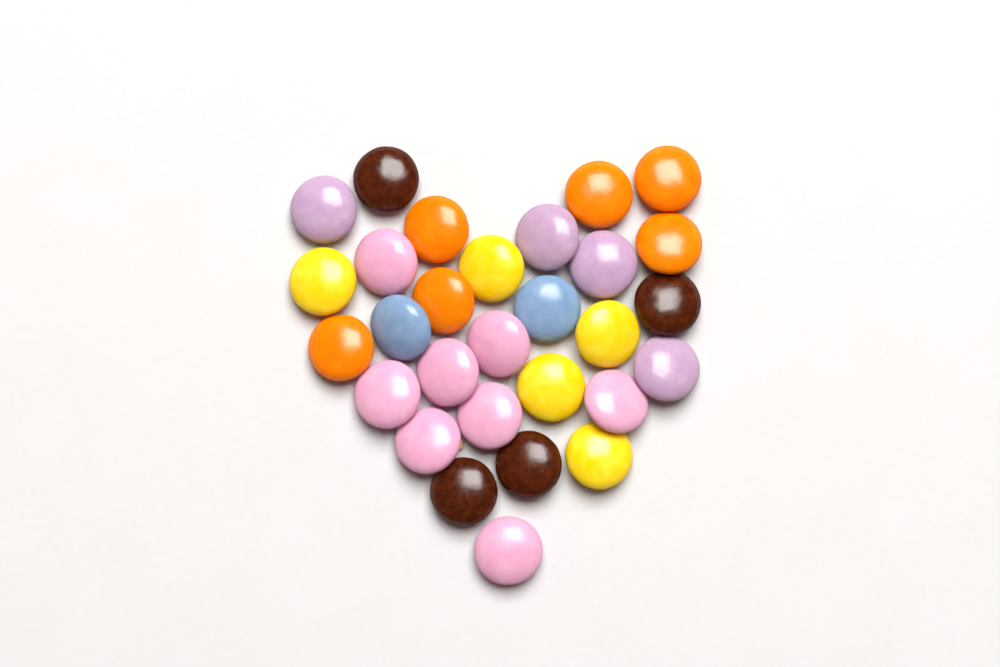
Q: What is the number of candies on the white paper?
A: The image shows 29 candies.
